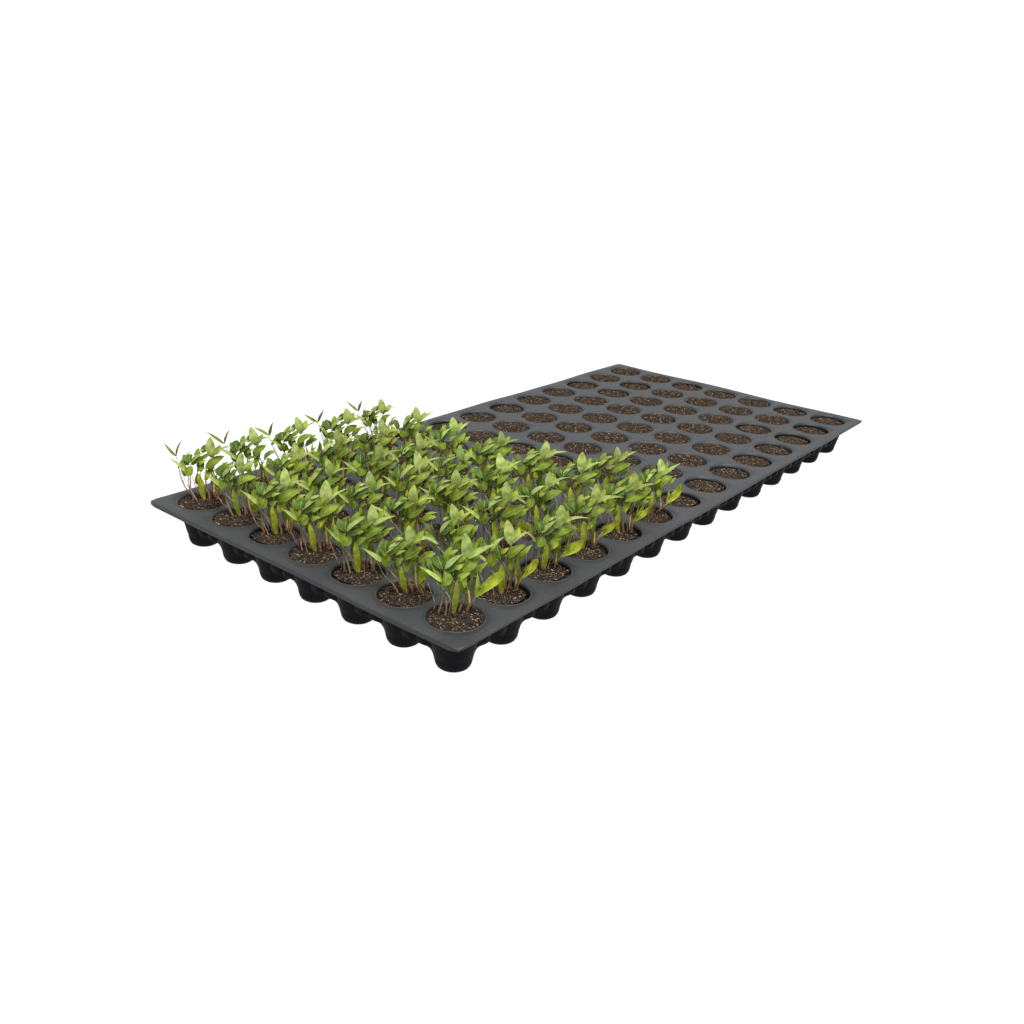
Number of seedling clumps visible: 37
